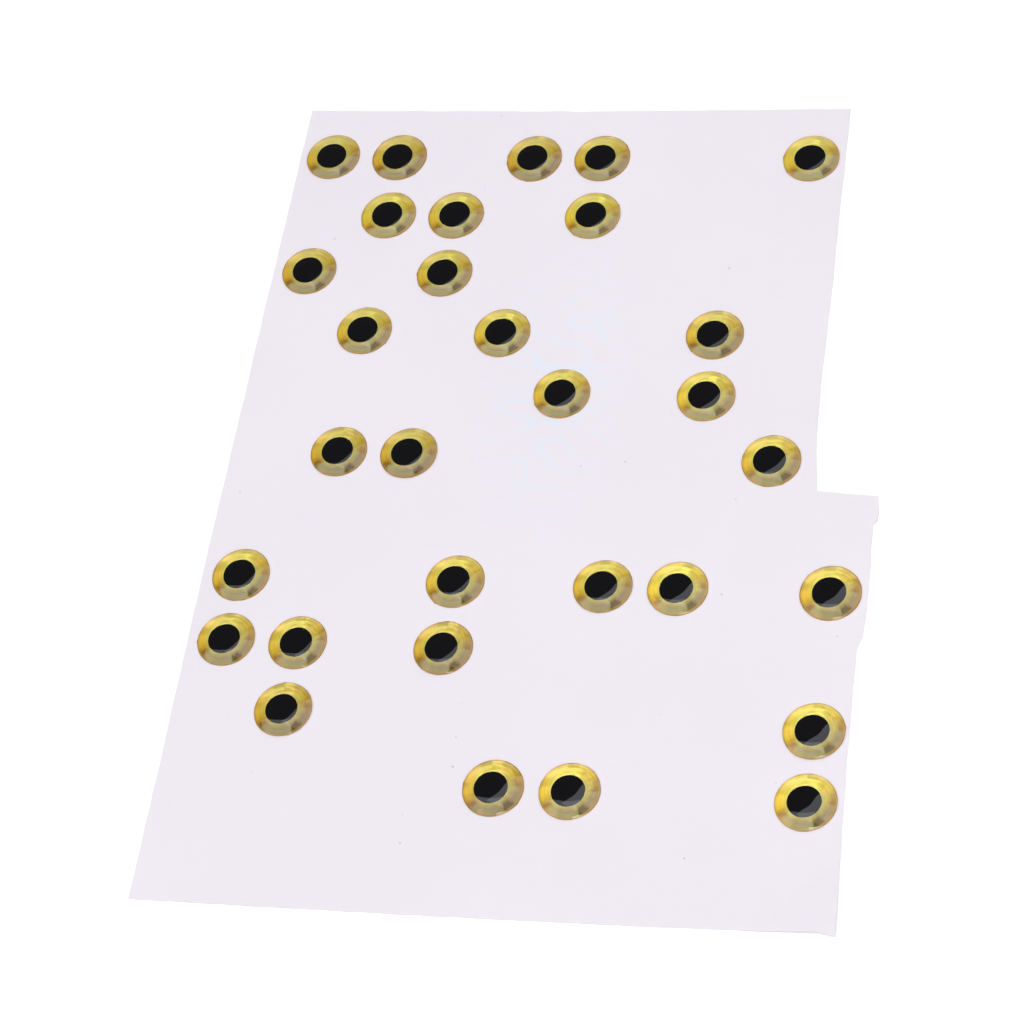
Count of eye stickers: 31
